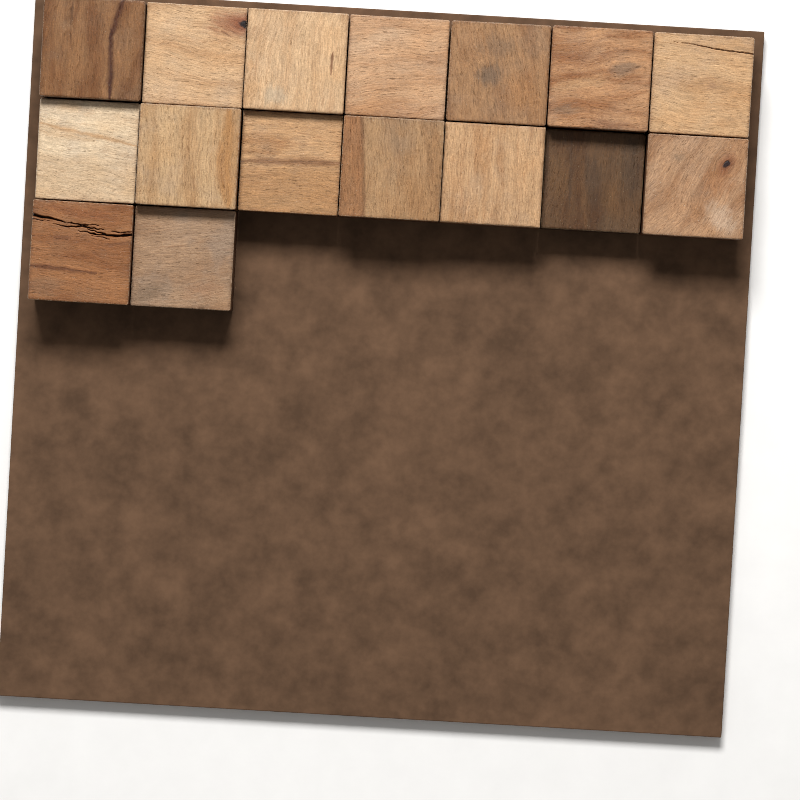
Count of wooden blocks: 16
